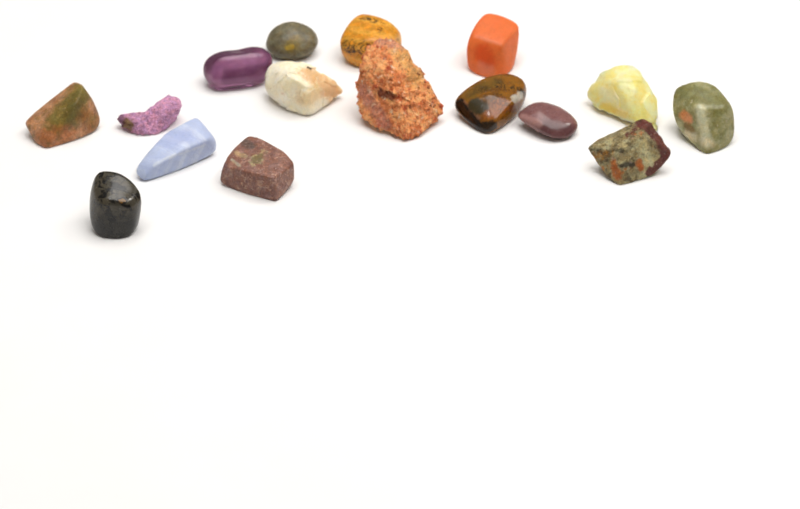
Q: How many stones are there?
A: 16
